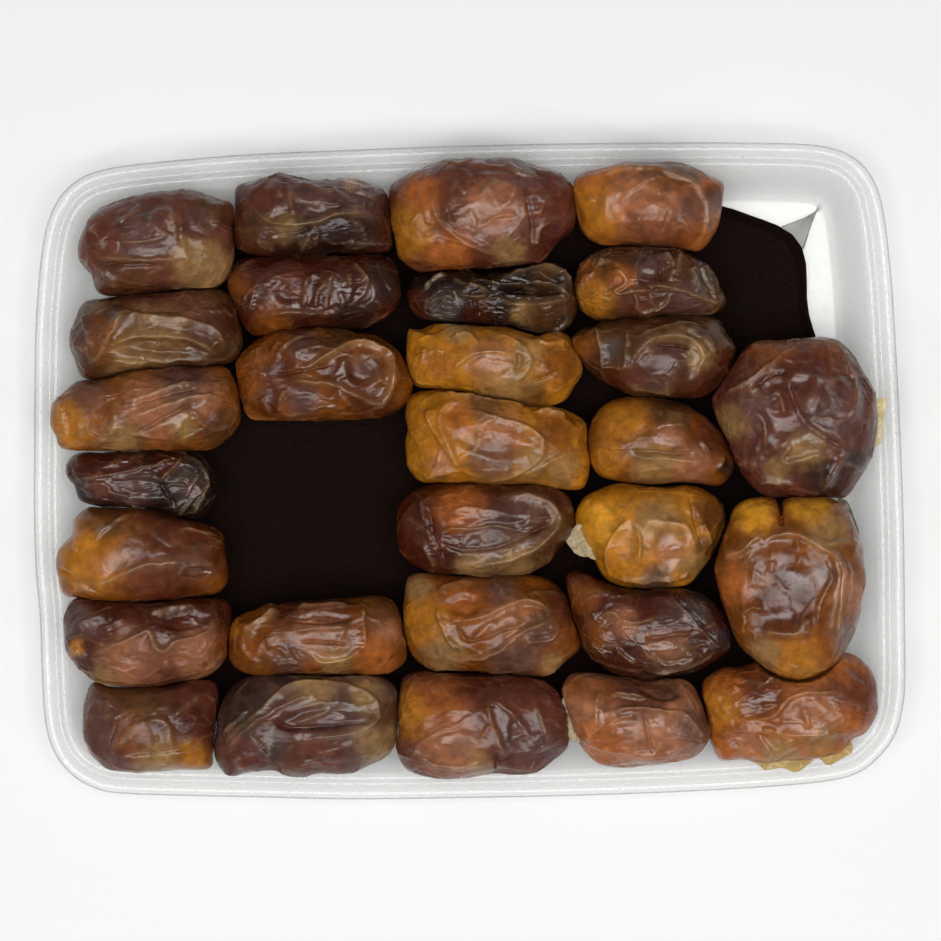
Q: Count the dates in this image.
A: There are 29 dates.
